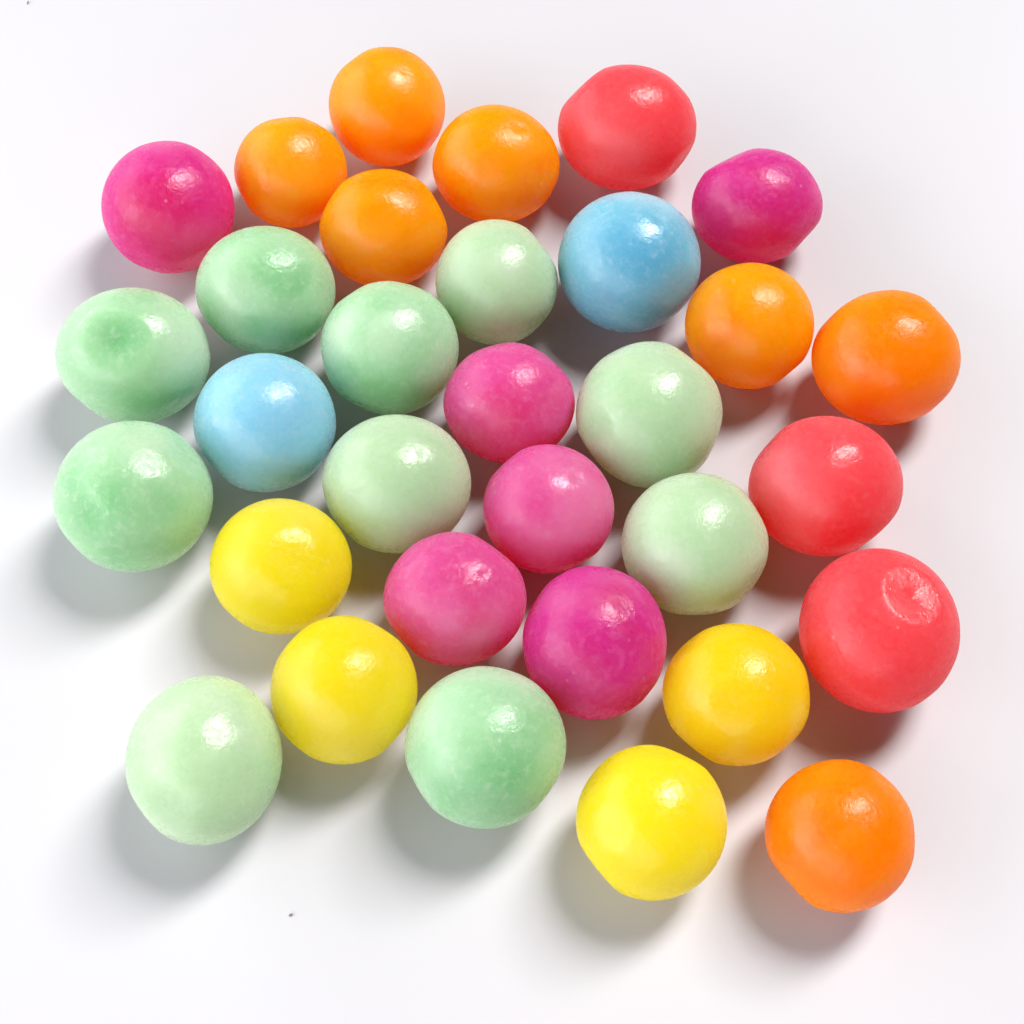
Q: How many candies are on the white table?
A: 32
